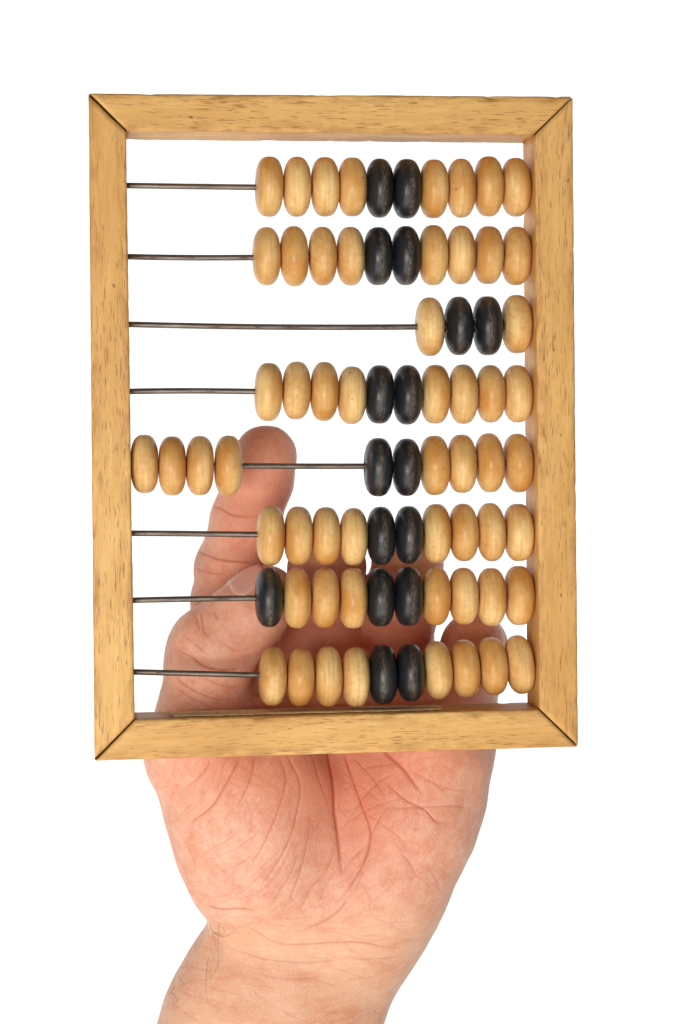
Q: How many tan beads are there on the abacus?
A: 57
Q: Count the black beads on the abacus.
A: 17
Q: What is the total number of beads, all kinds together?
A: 74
